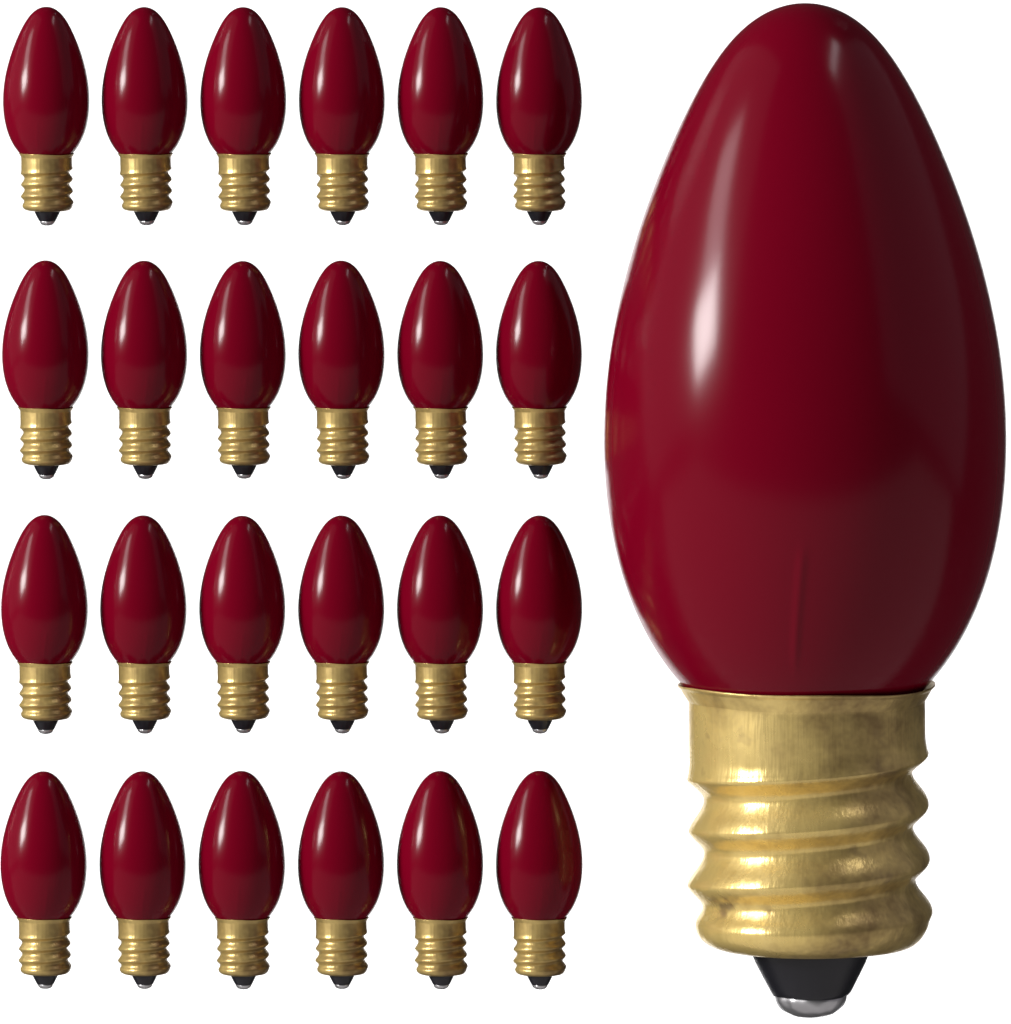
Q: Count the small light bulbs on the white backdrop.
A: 24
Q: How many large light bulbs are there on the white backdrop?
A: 1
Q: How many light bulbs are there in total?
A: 25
